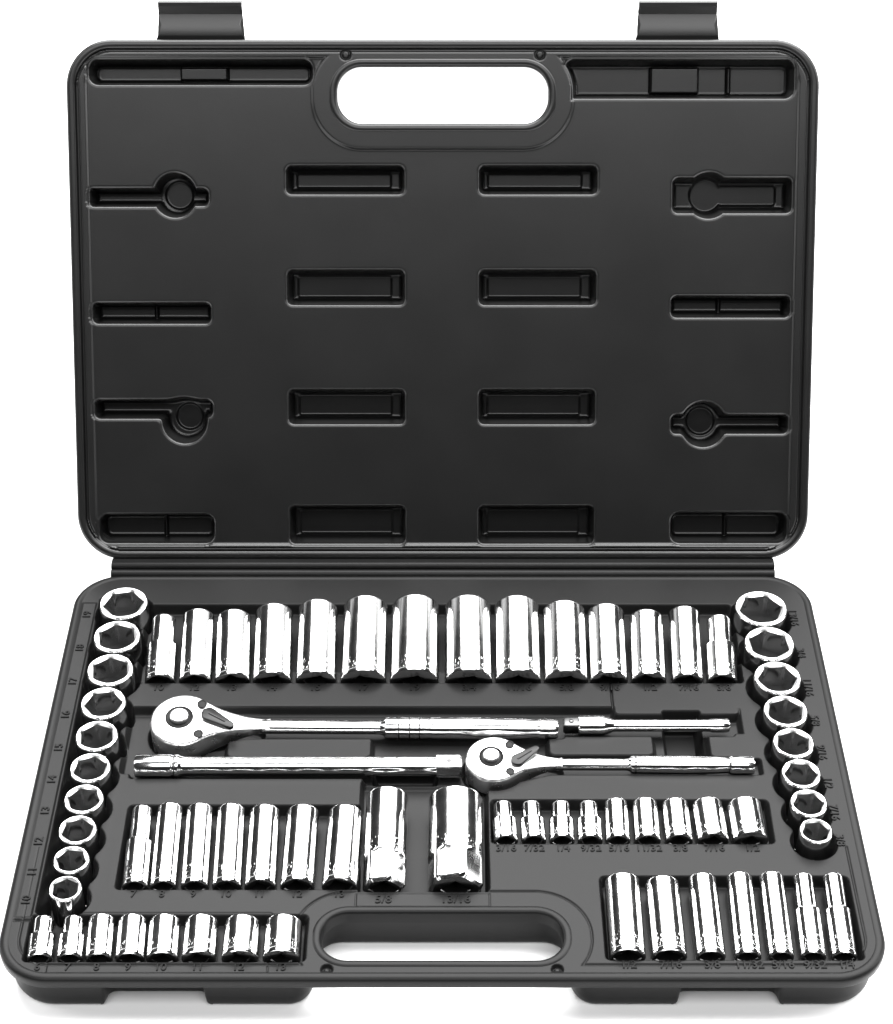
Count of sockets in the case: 65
